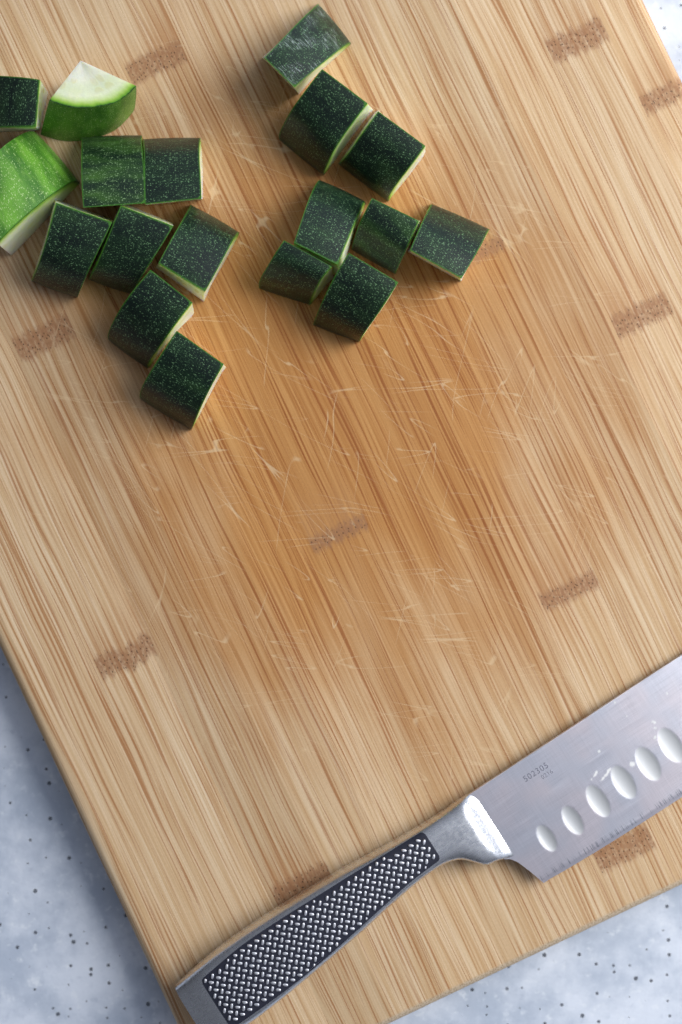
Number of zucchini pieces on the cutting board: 18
